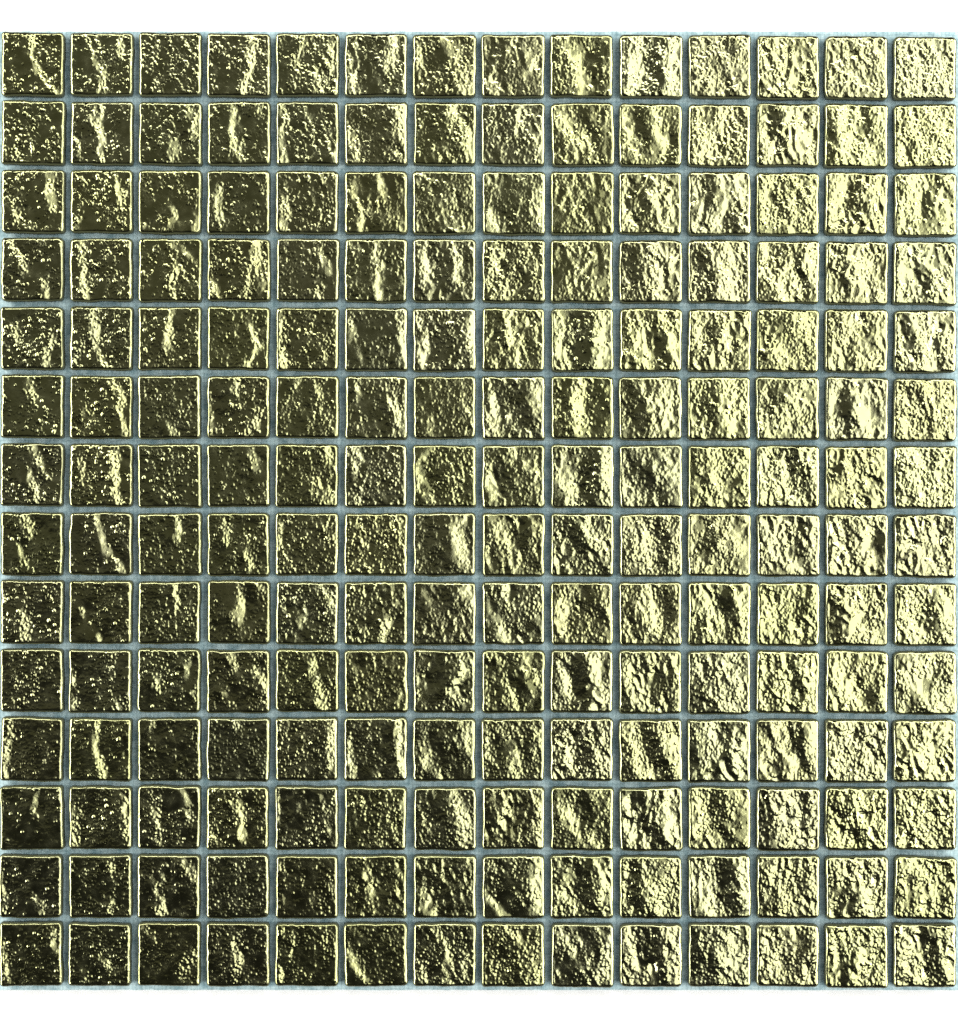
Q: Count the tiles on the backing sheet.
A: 196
